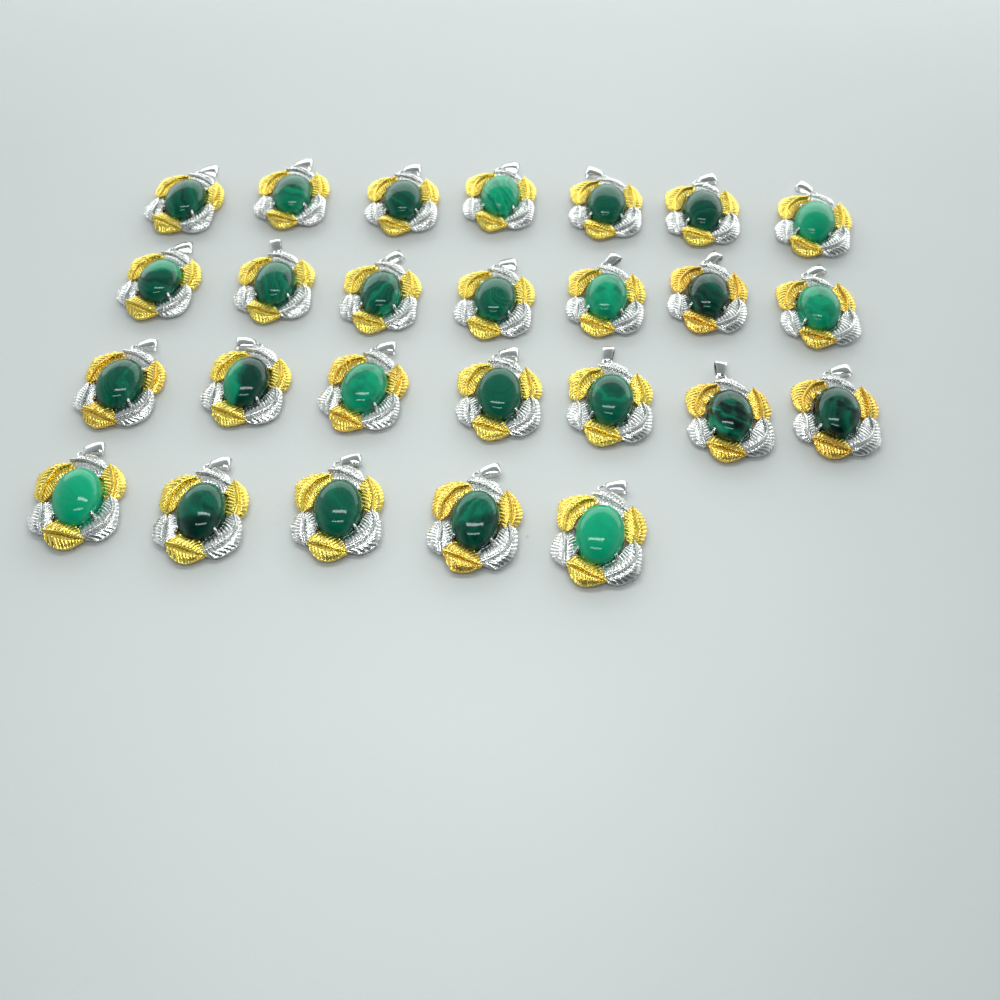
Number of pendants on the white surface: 26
